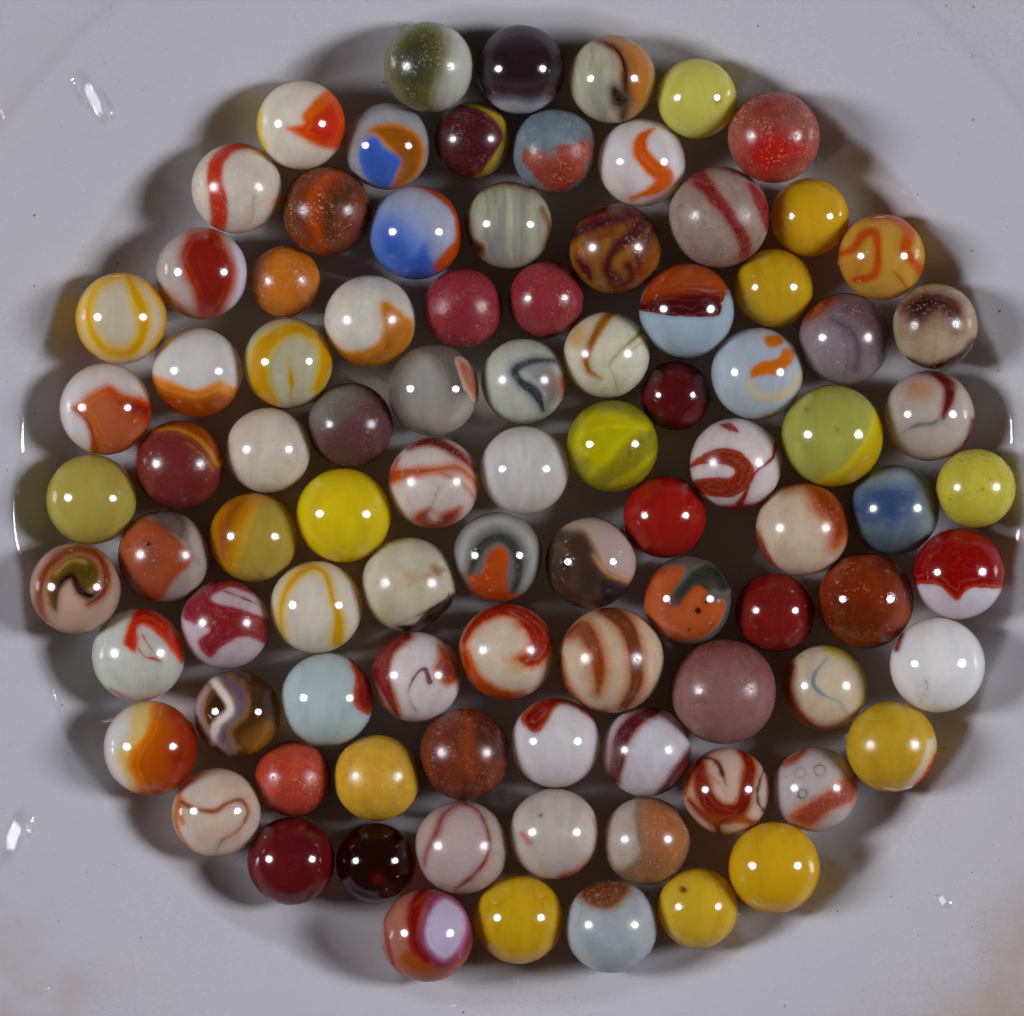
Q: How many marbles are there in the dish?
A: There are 92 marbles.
